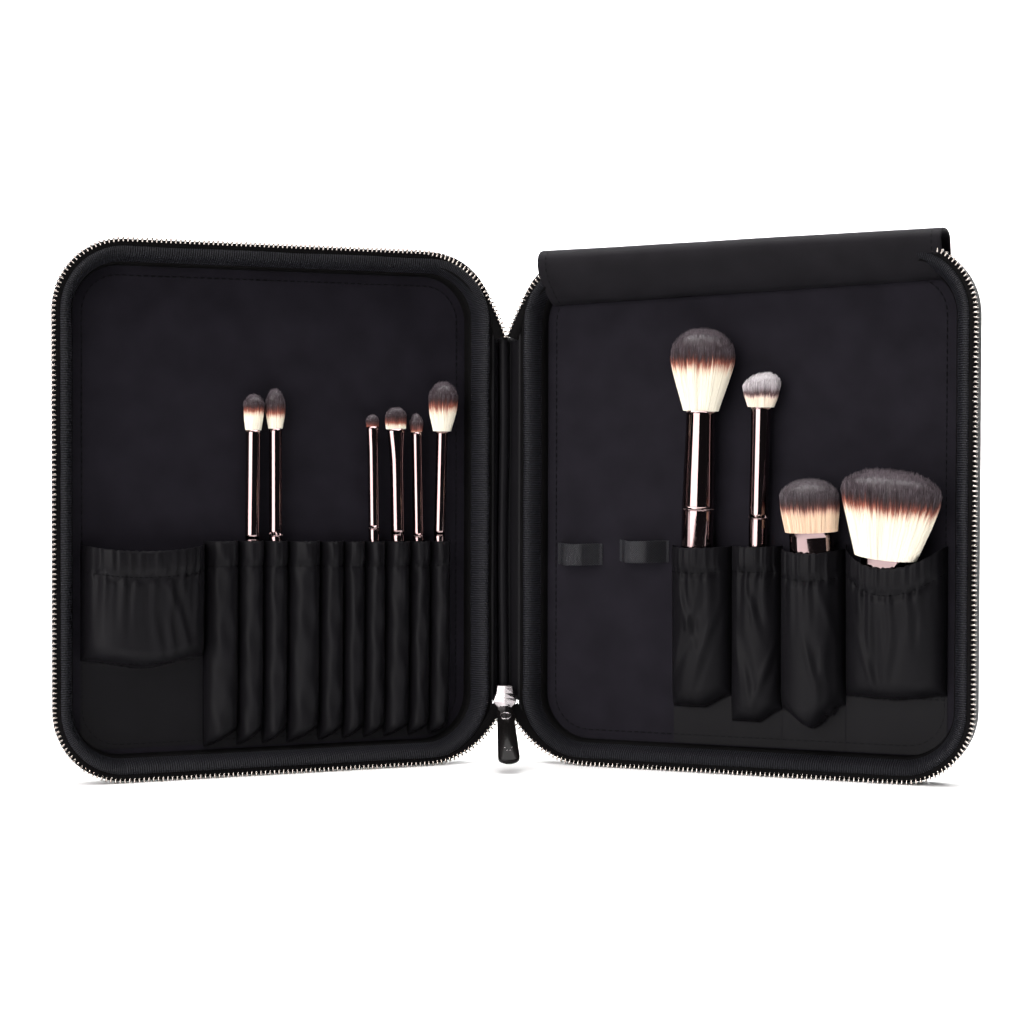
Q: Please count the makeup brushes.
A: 10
